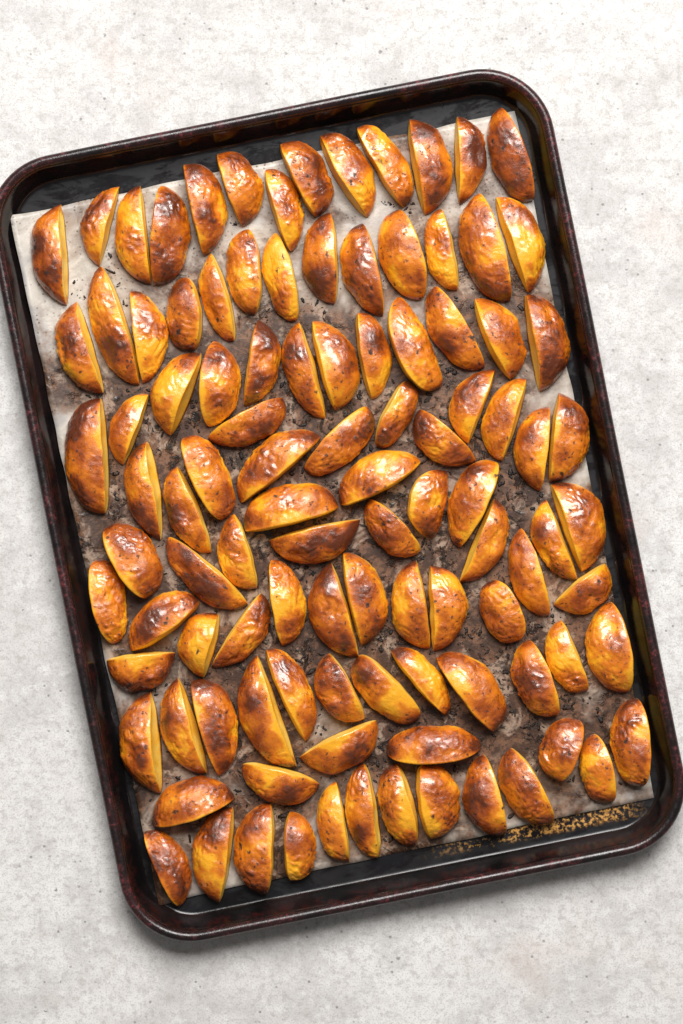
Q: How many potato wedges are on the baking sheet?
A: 104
